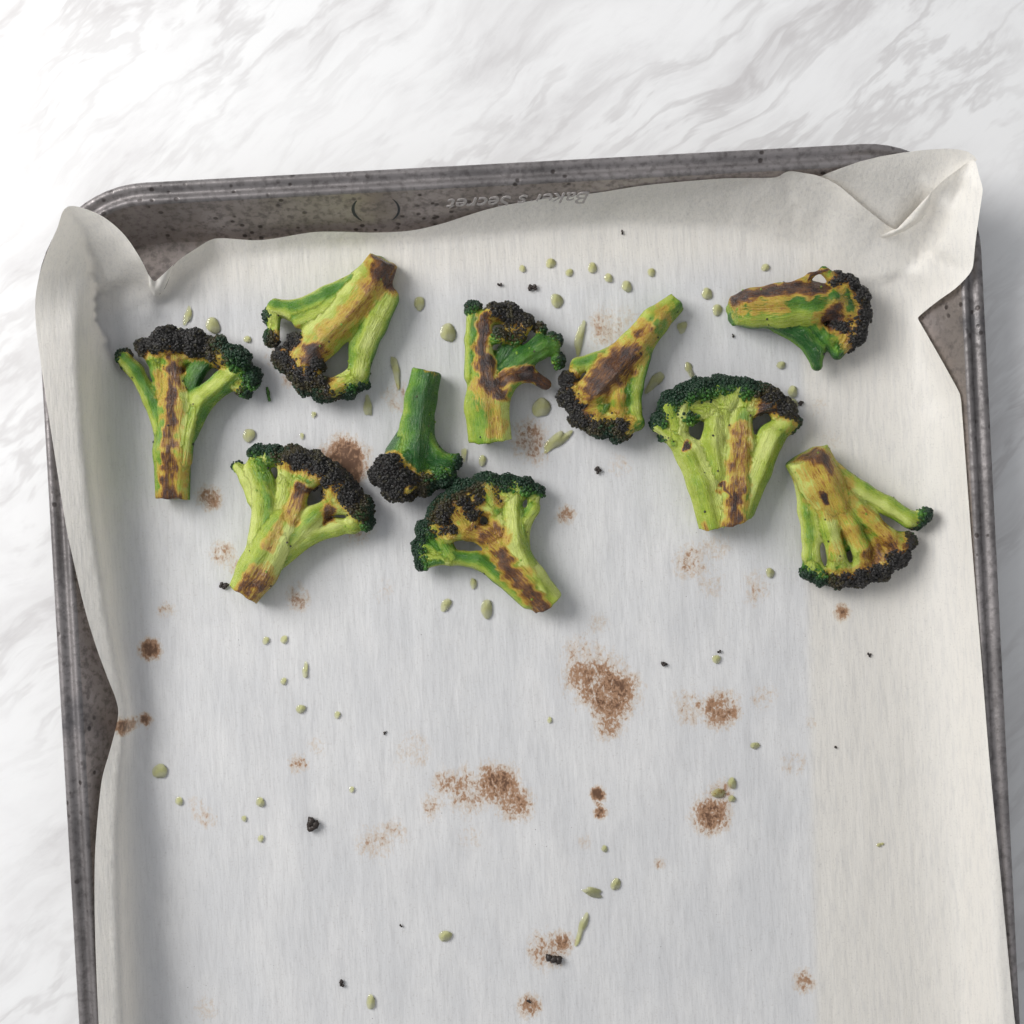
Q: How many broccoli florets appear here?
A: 10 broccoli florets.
